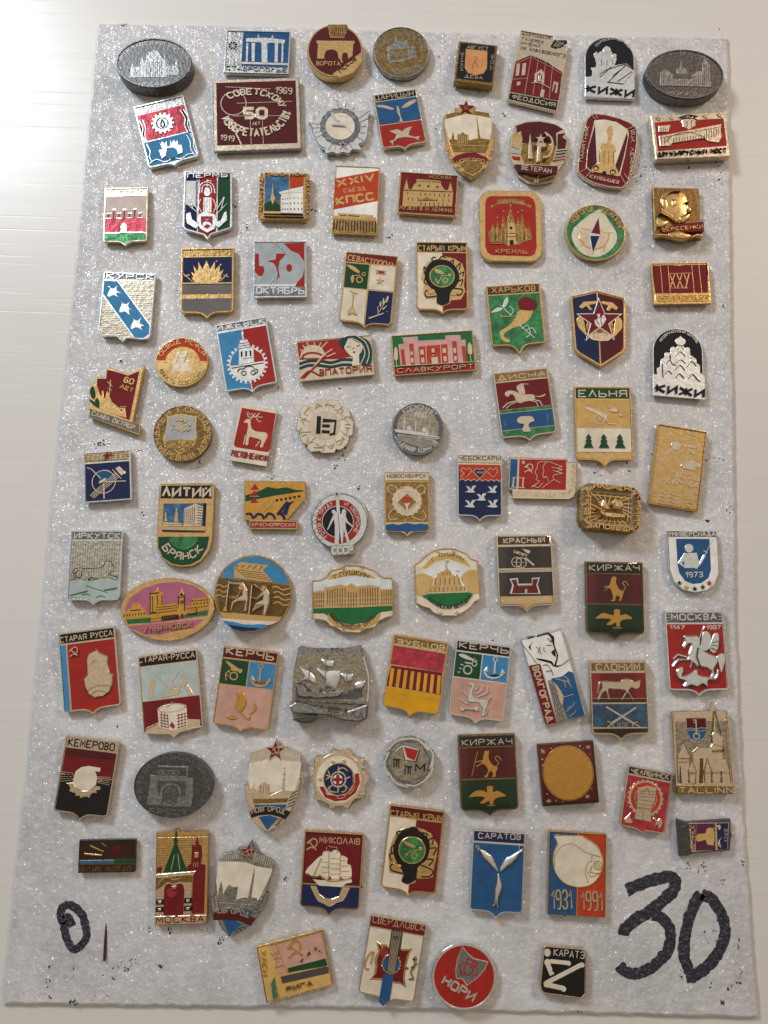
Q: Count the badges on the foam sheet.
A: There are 91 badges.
